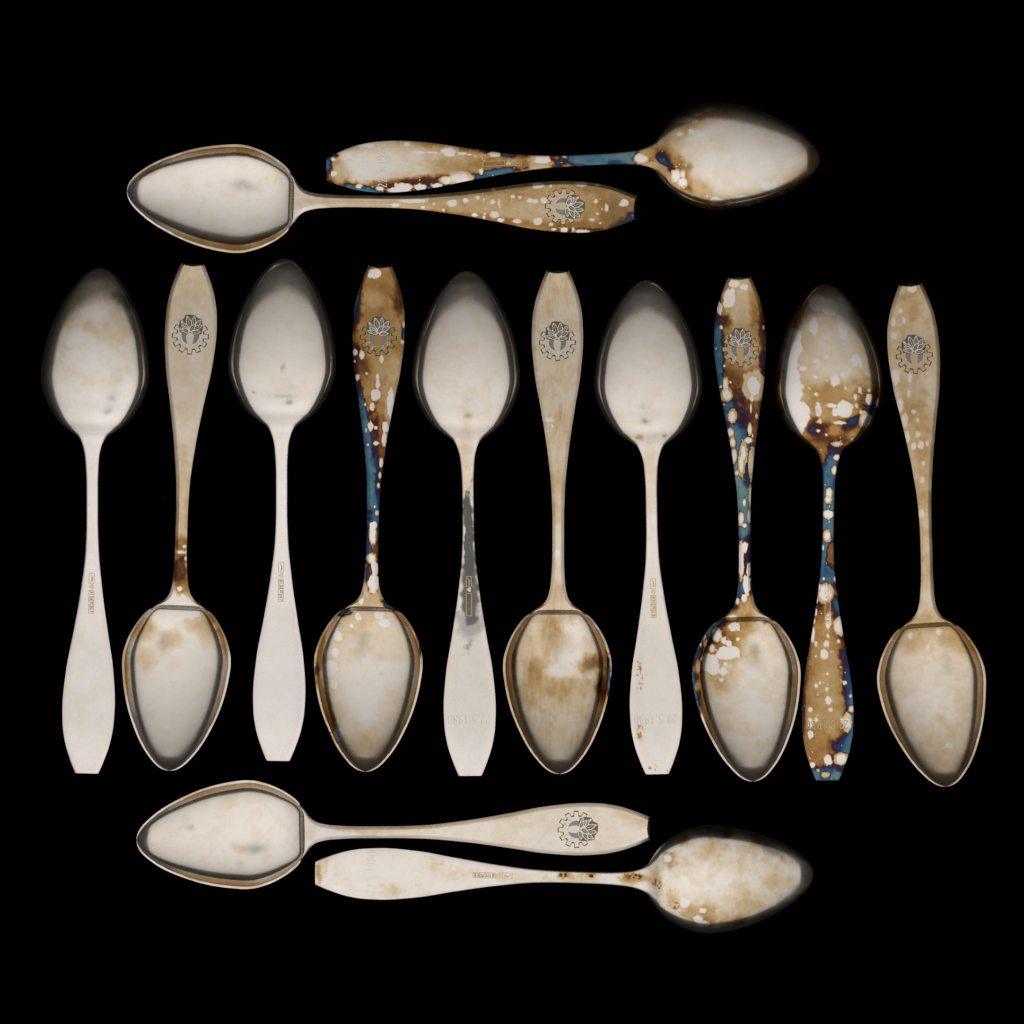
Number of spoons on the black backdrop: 14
